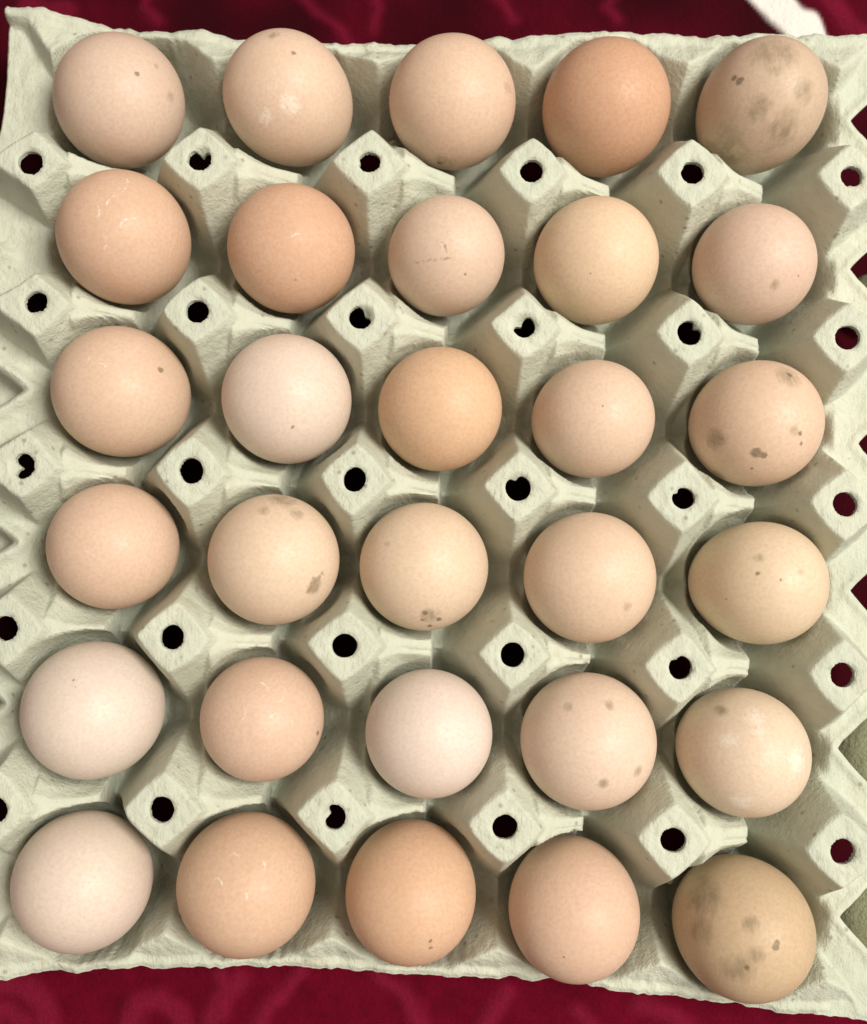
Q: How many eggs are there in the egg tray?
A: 30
